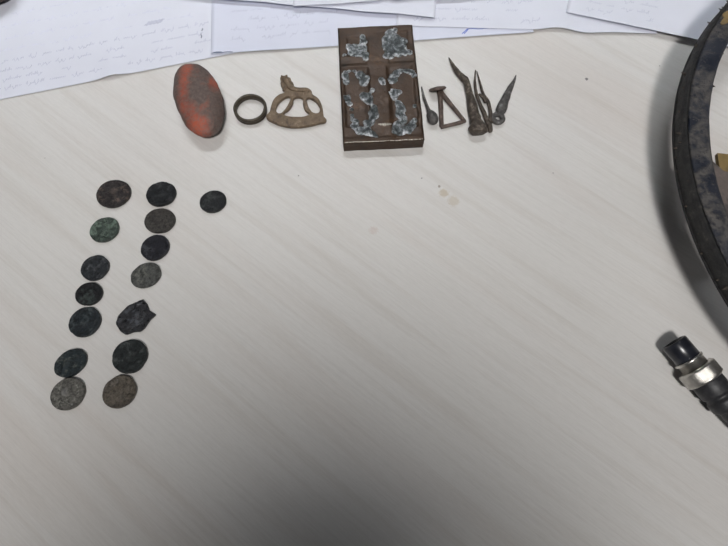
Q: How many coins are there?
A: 15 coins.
